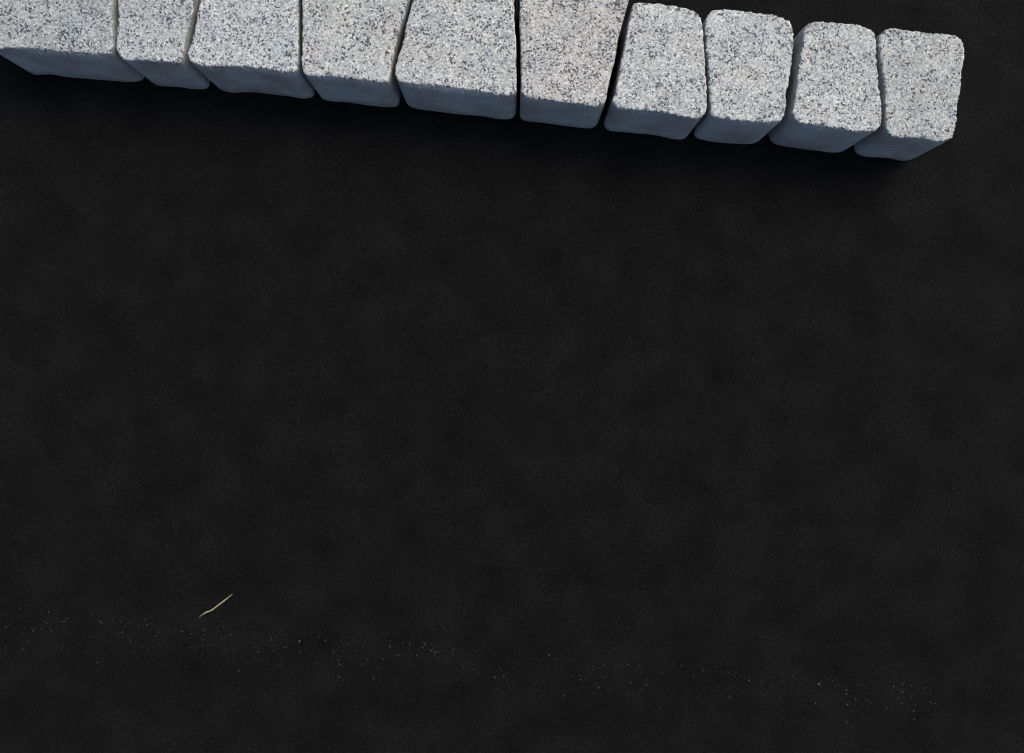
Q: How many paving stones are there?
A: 10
